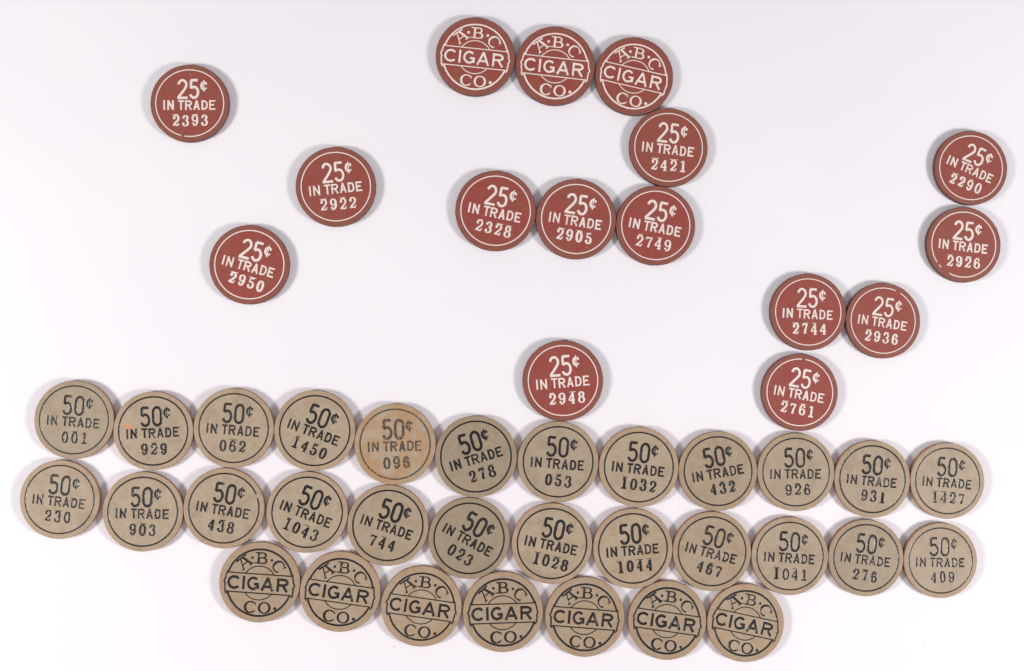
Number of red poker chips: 16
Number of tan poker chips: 31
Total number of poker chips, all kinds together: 47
